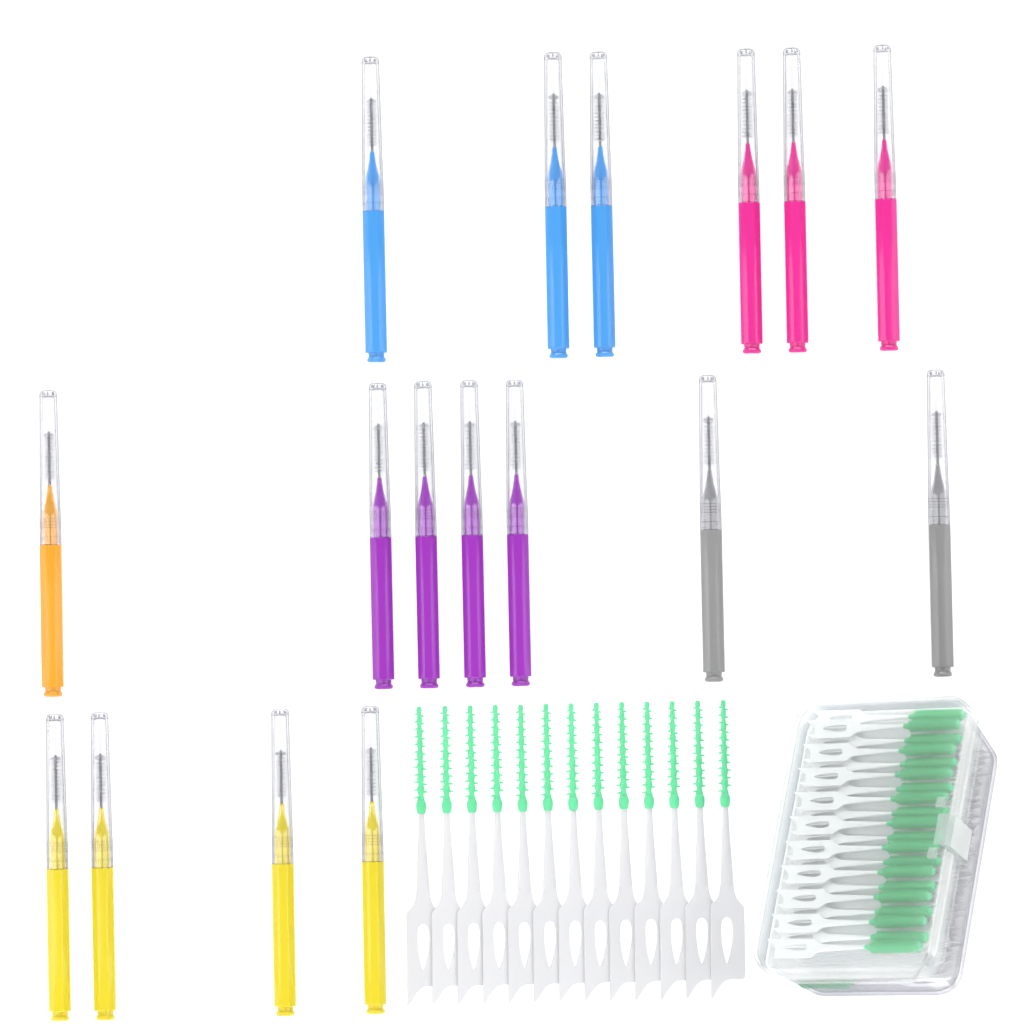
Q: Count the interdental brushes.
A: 17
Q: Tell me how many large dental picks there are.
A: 13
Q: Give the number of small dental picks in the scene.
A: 21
